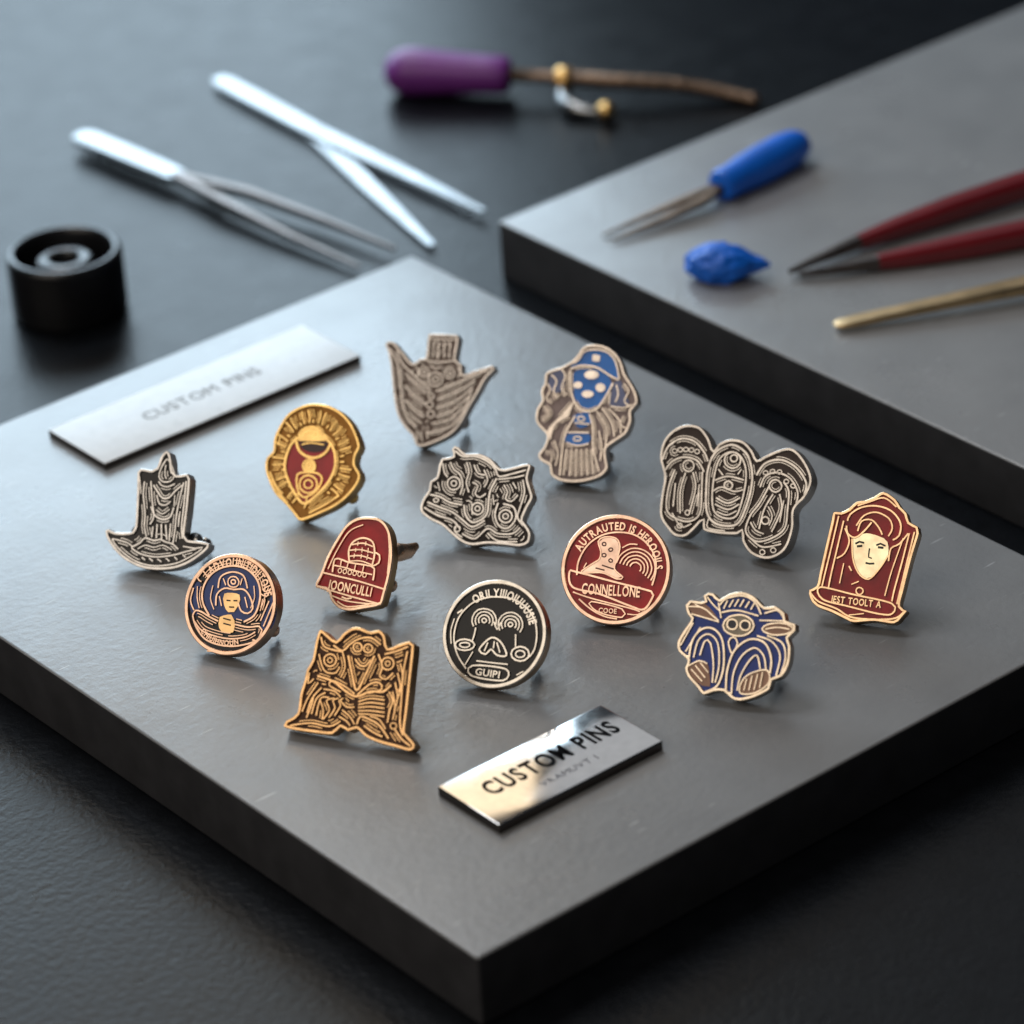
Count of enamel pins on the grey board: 13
